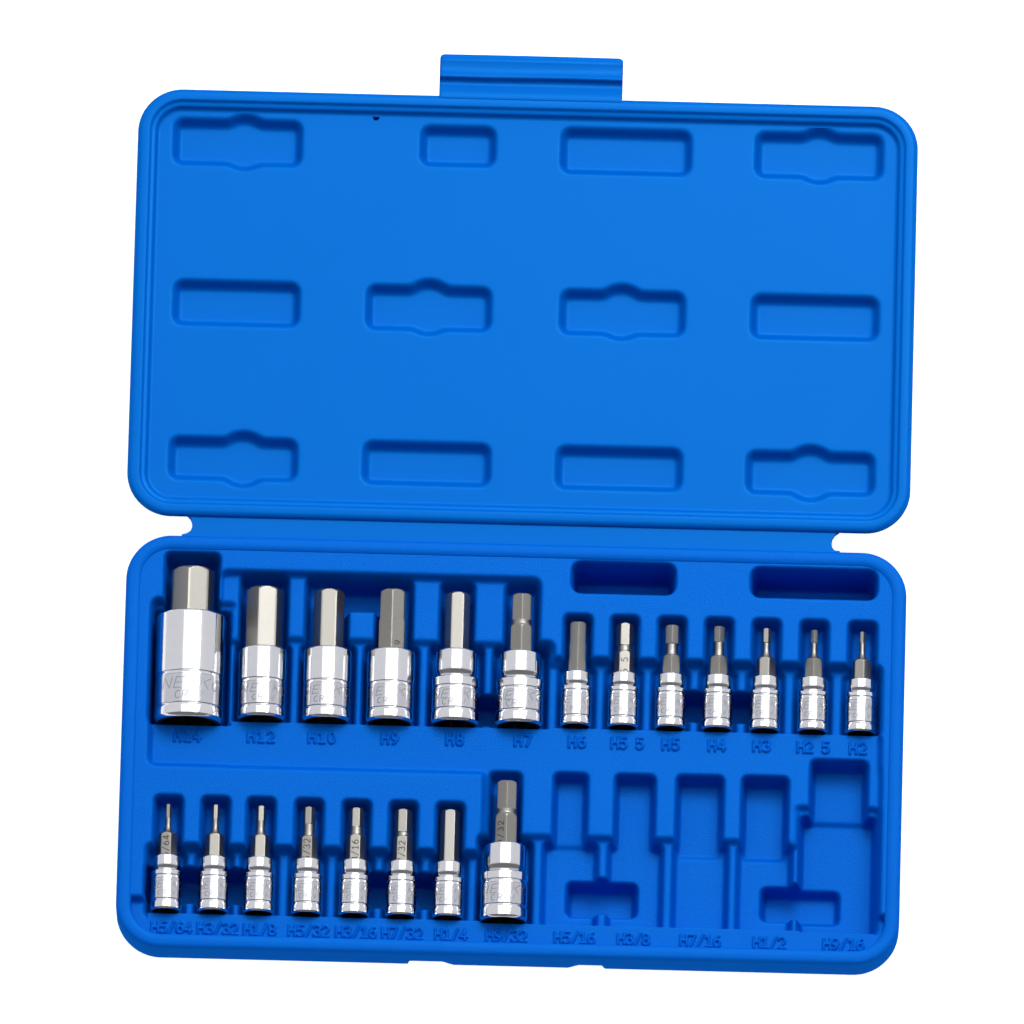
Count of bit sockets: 21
